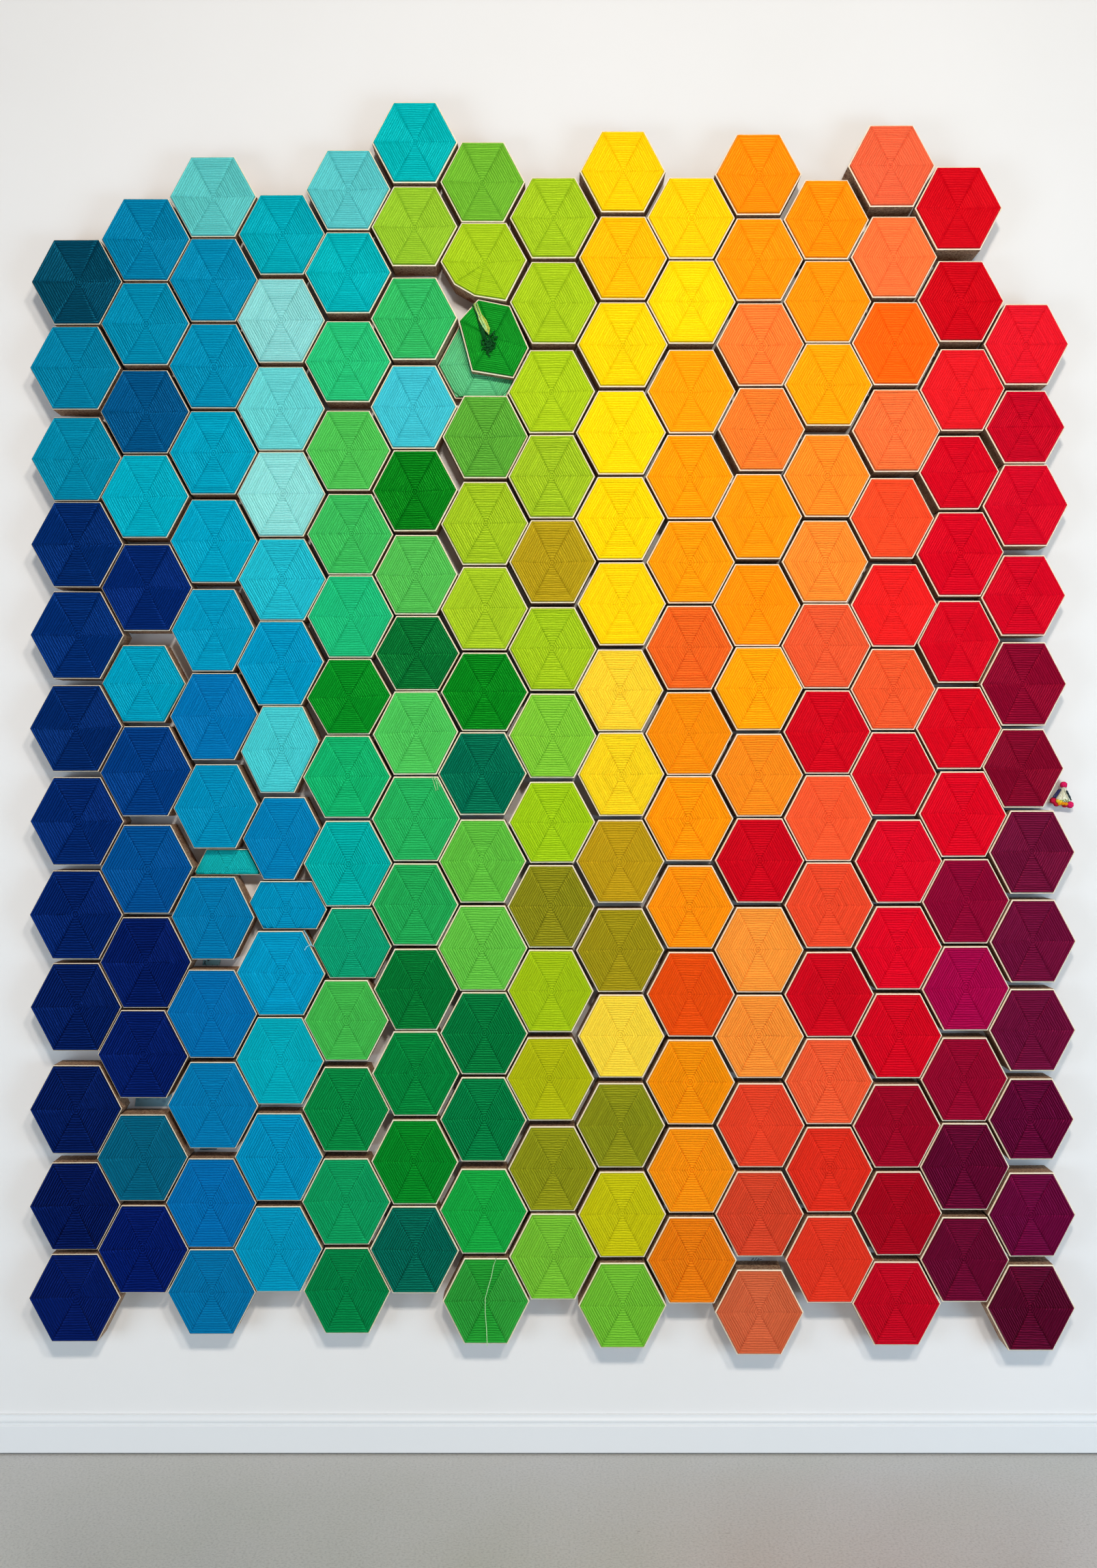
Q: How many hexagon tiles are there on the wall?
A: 200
